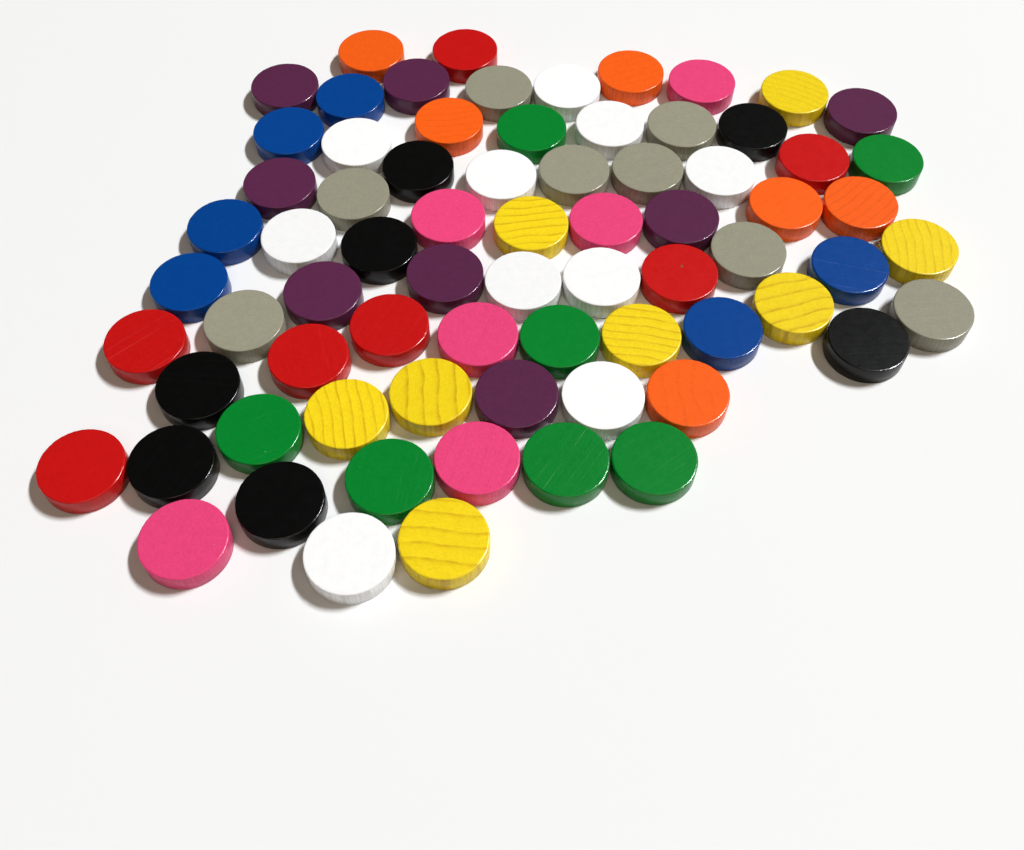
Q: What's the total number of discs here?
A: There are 73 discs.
